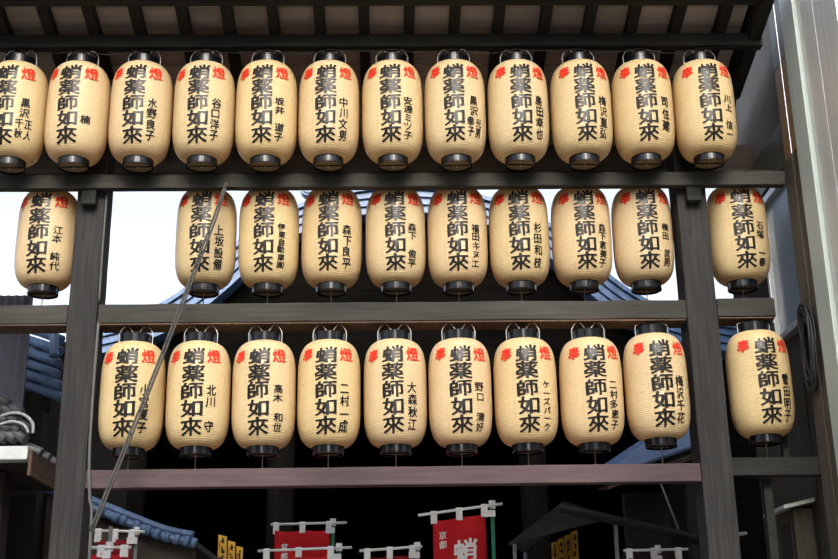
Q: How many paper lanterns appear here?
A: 32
